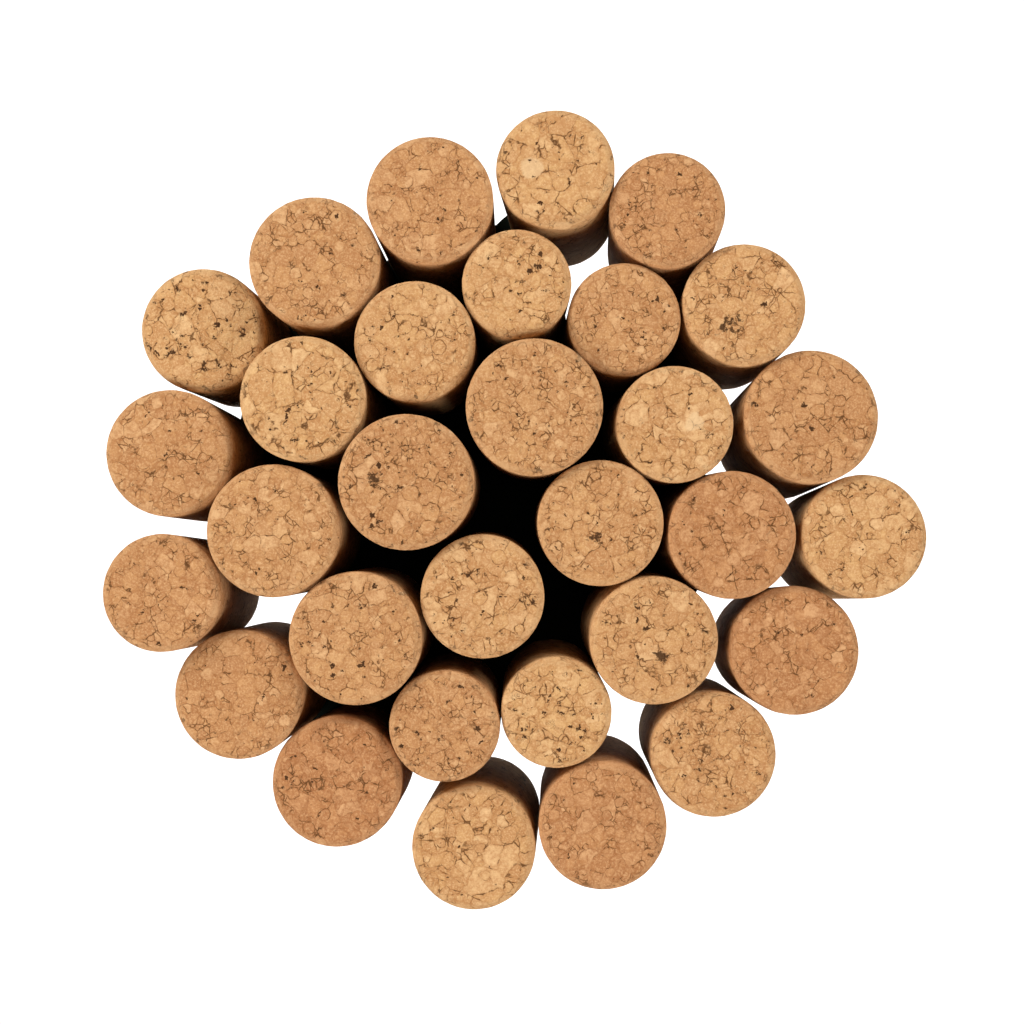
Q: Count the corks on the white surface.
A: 31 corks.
